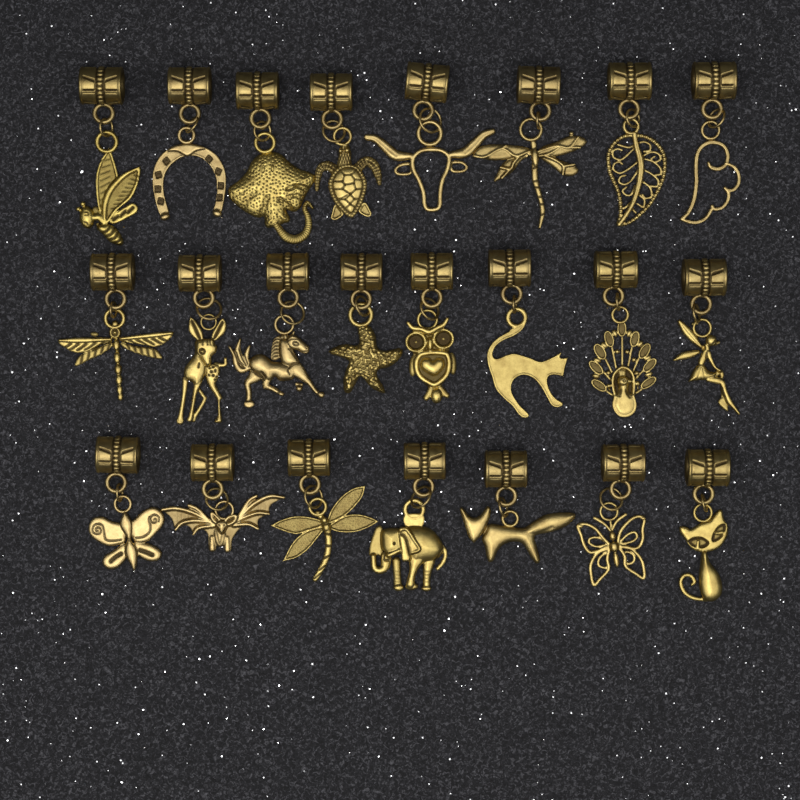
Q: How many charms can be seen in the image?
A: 23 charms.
